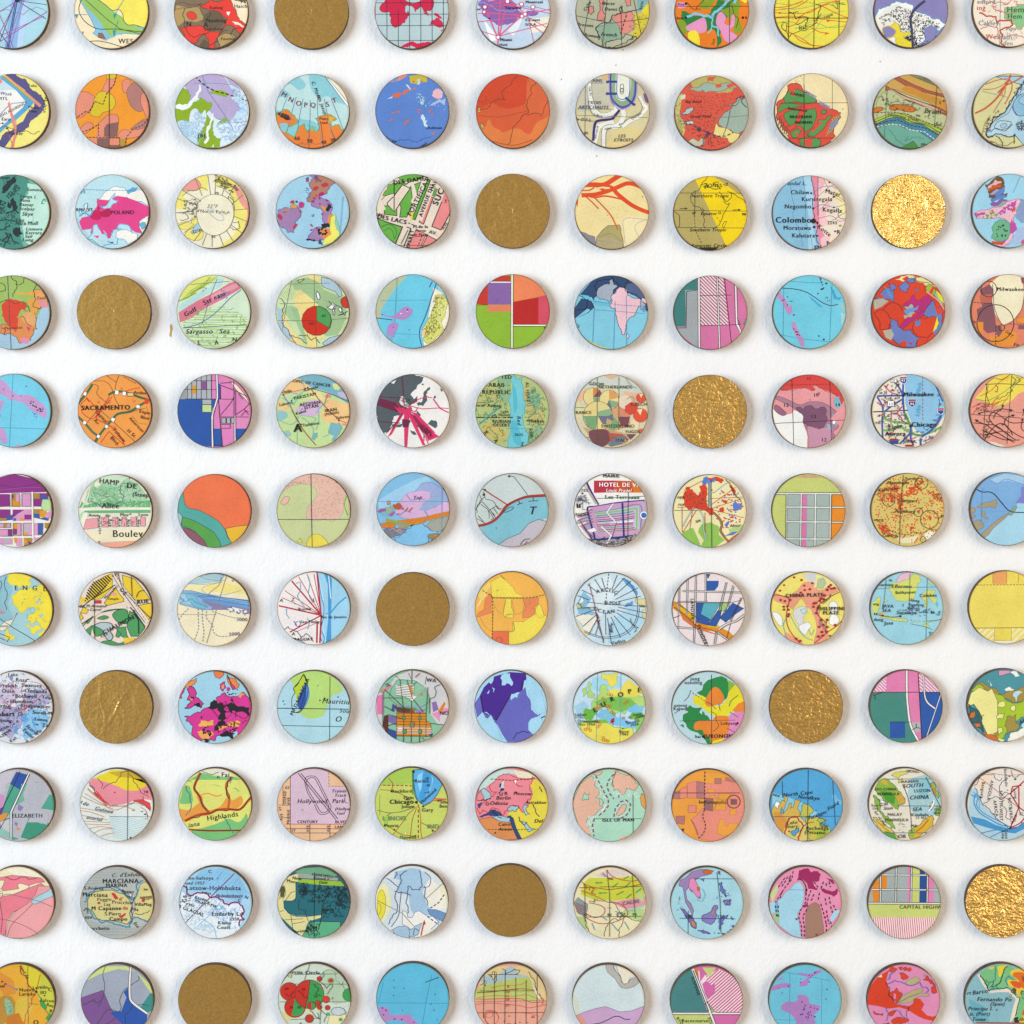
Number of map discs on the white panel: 110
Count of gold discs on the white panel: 11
